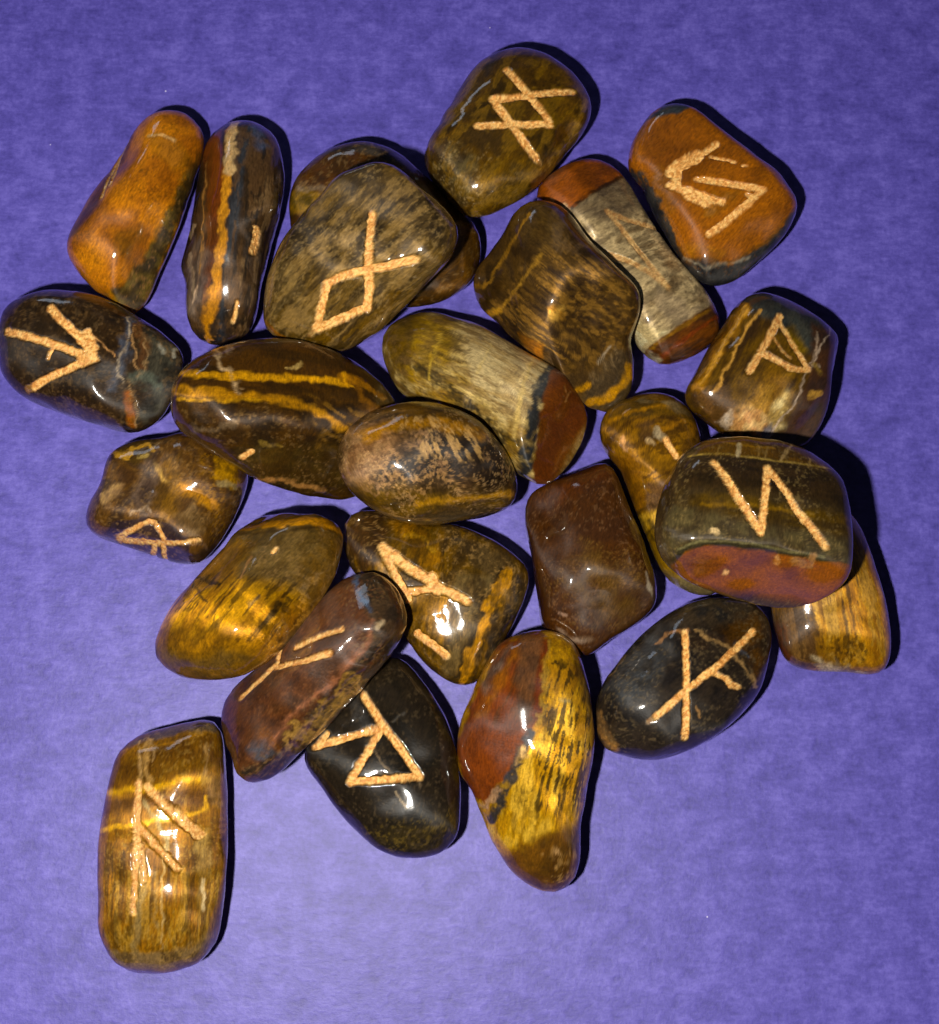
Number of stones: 25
